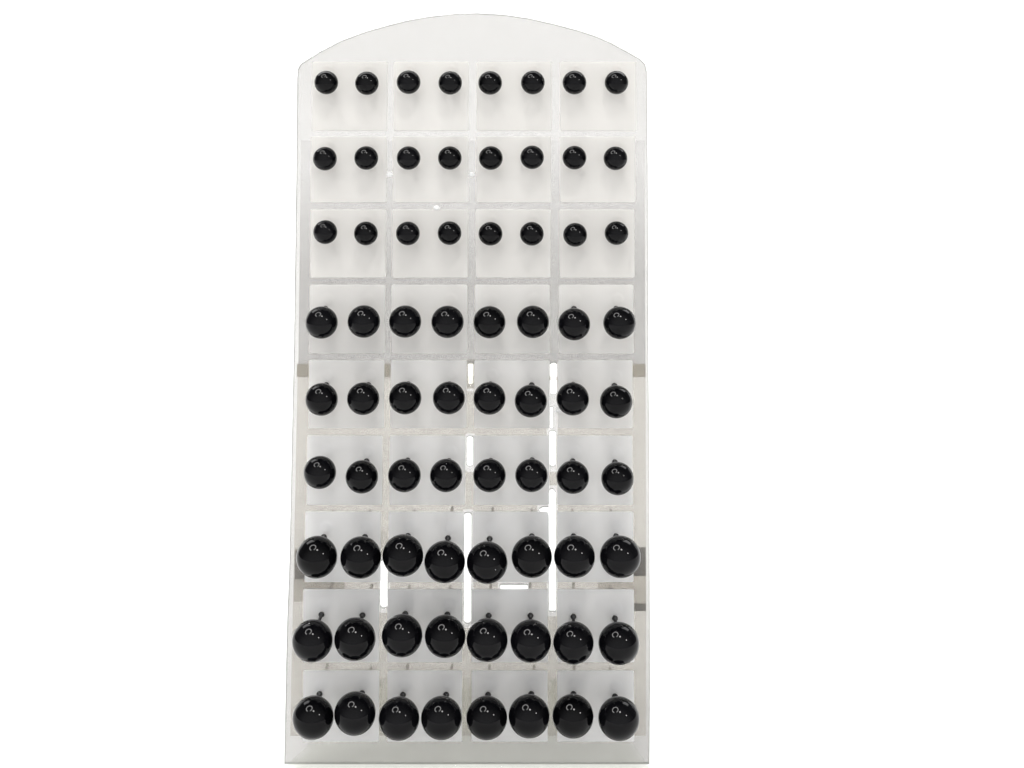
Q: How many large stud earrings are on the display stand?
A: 24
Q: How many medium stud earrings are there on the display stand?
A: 24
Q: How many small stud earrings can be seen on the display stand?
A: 24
